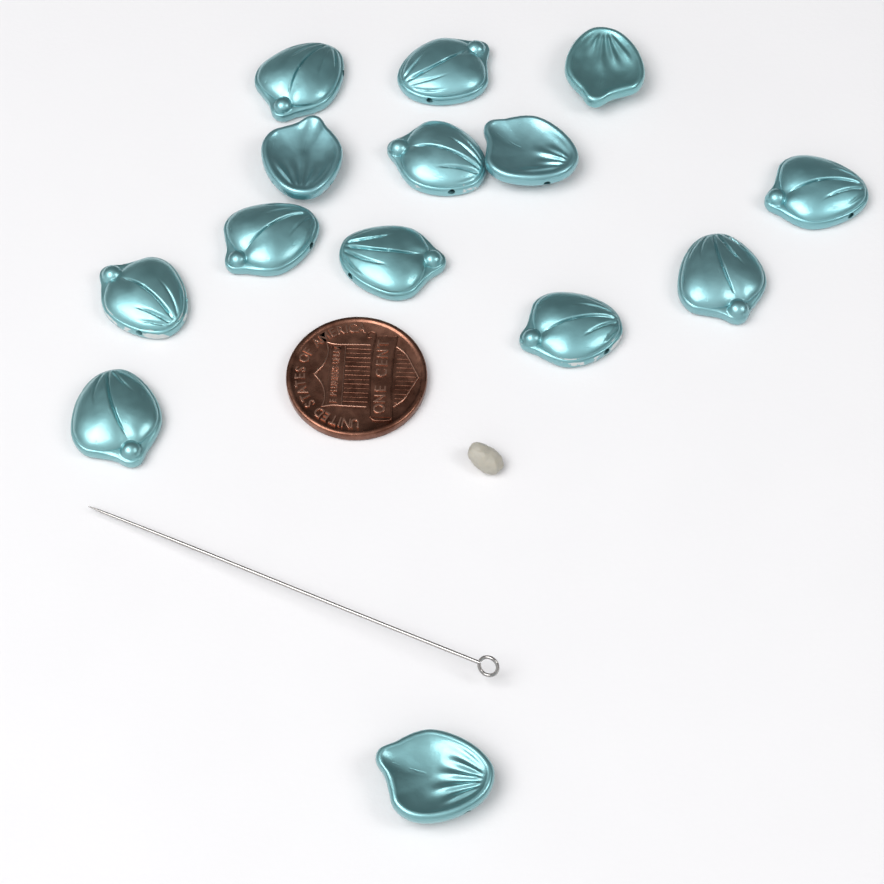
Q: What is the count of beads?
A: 14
